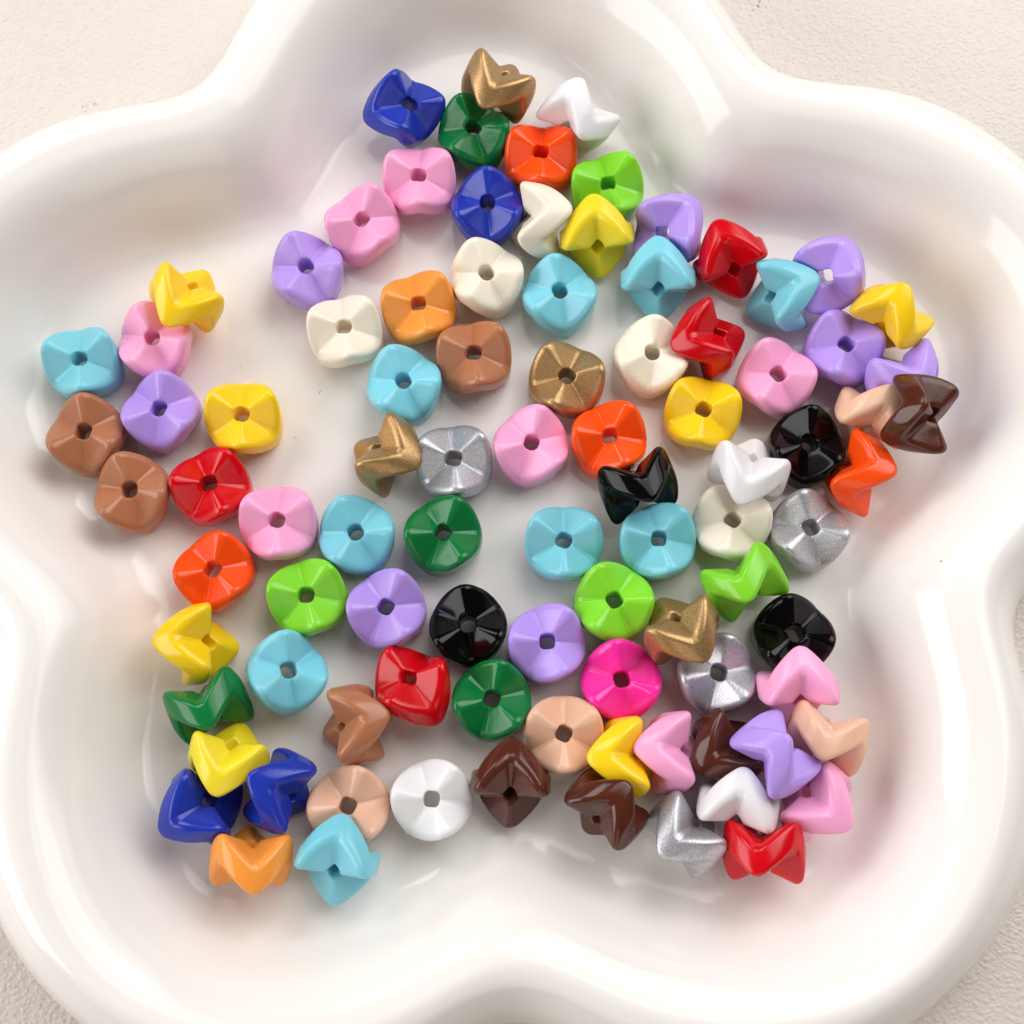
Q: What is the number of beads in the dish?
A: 93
